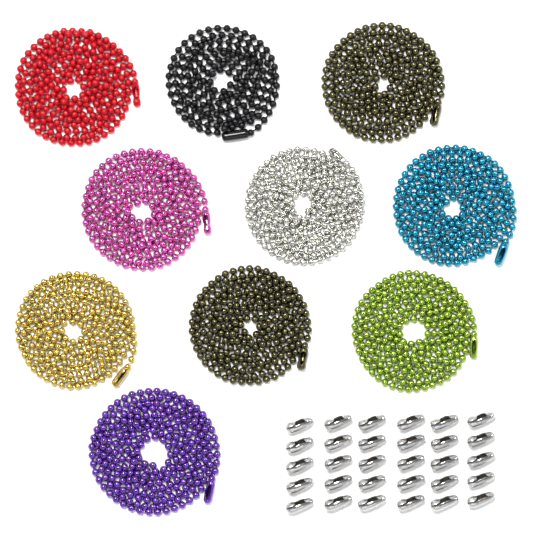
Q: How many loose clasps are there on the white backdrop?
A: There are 30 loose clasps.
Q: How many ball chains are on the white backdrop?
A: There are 10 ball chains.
